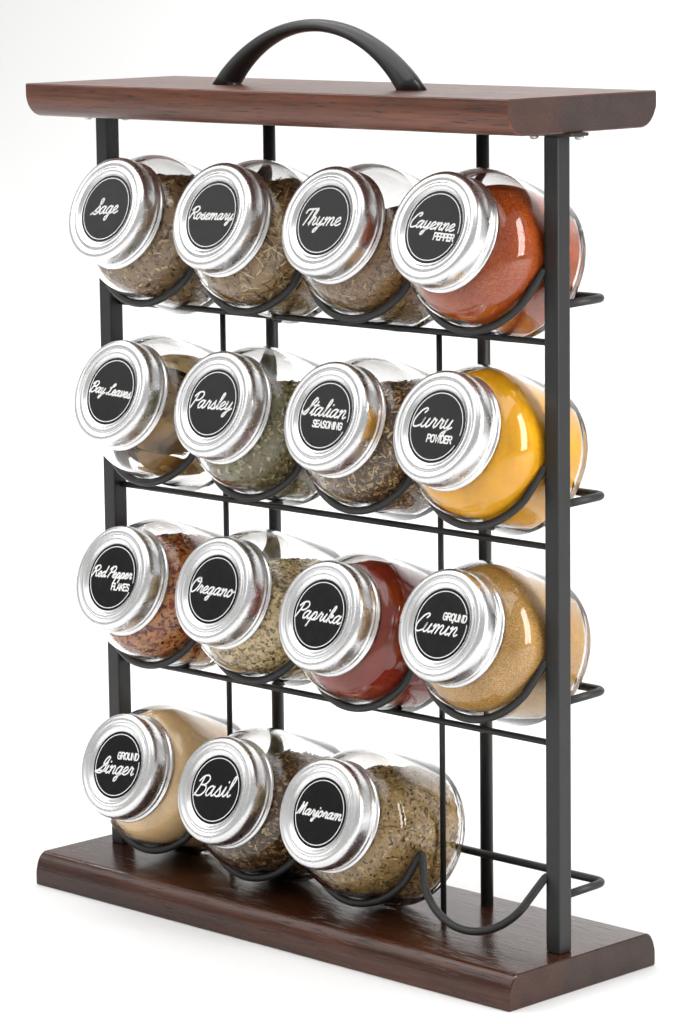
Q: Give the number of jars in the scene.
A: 15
